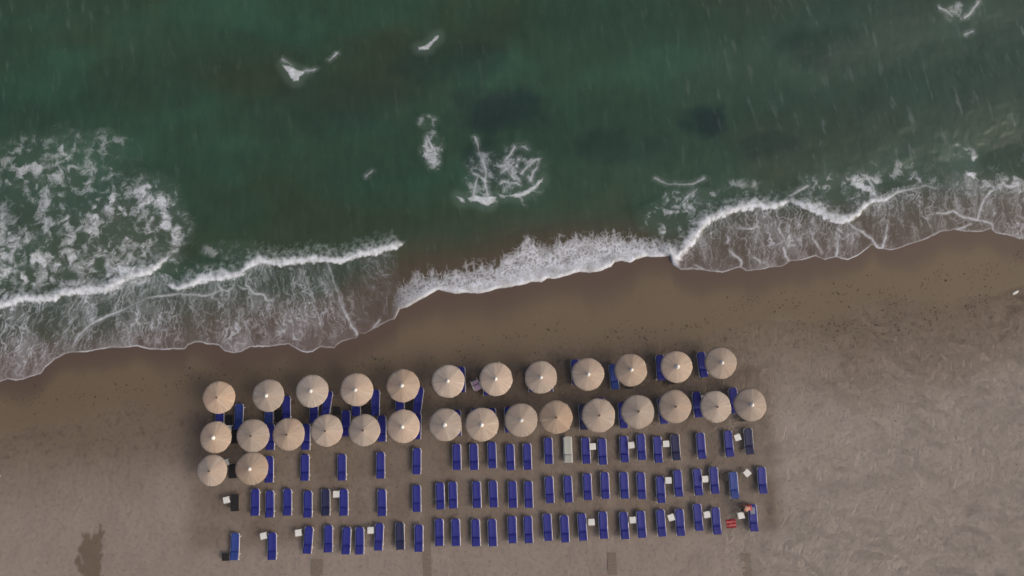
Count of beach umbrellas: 29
